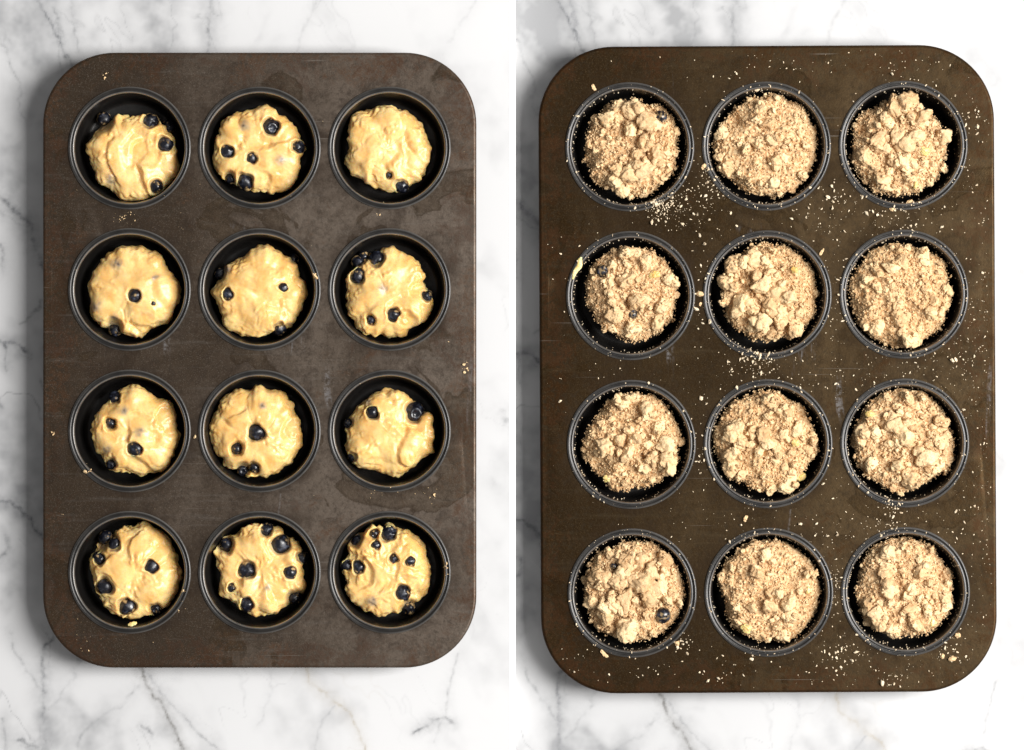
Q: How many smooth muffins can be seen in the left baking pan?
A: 12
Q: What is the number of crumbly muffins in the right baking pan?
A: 12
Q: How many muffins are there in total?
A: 24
